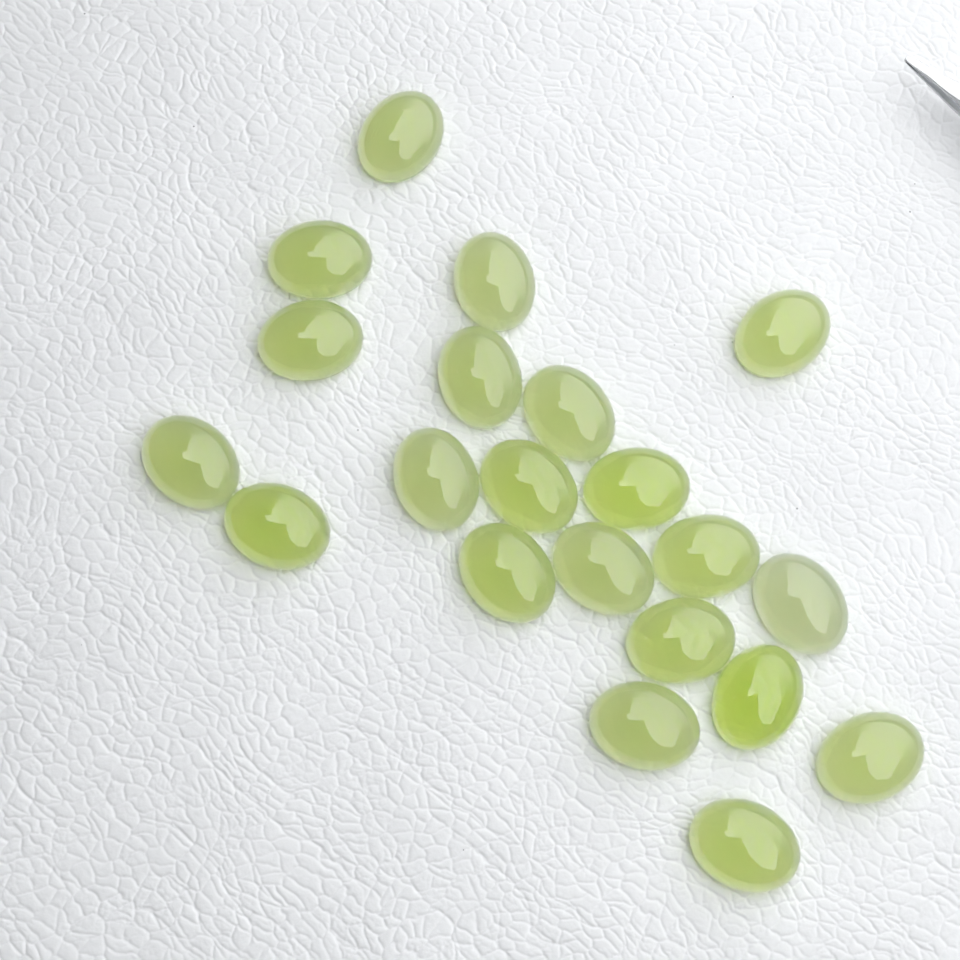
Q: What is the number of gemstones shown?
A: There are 21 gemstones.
